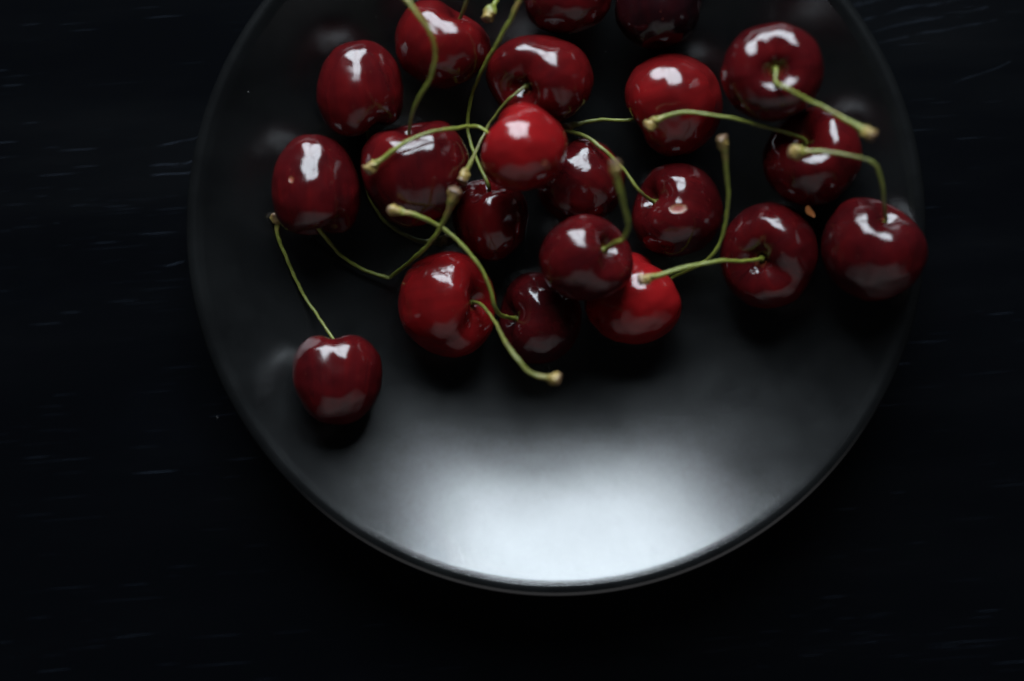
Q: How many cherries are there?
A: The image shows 21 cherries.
